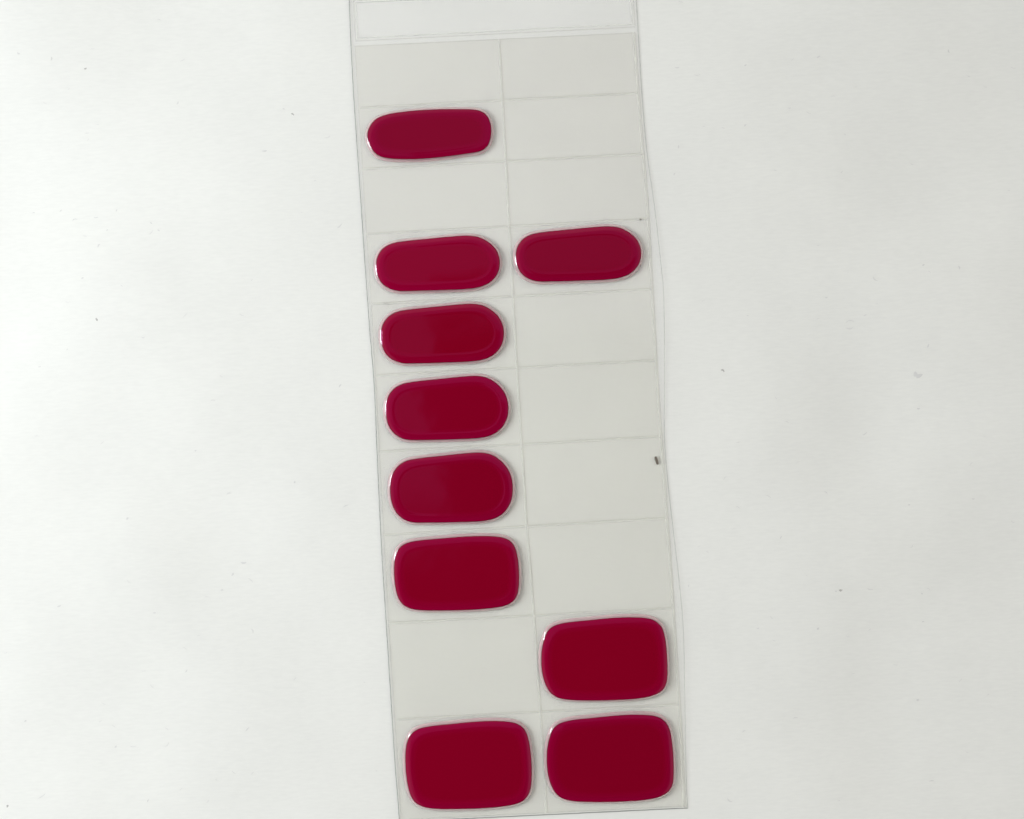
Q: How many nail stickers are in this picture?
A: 10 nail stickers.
